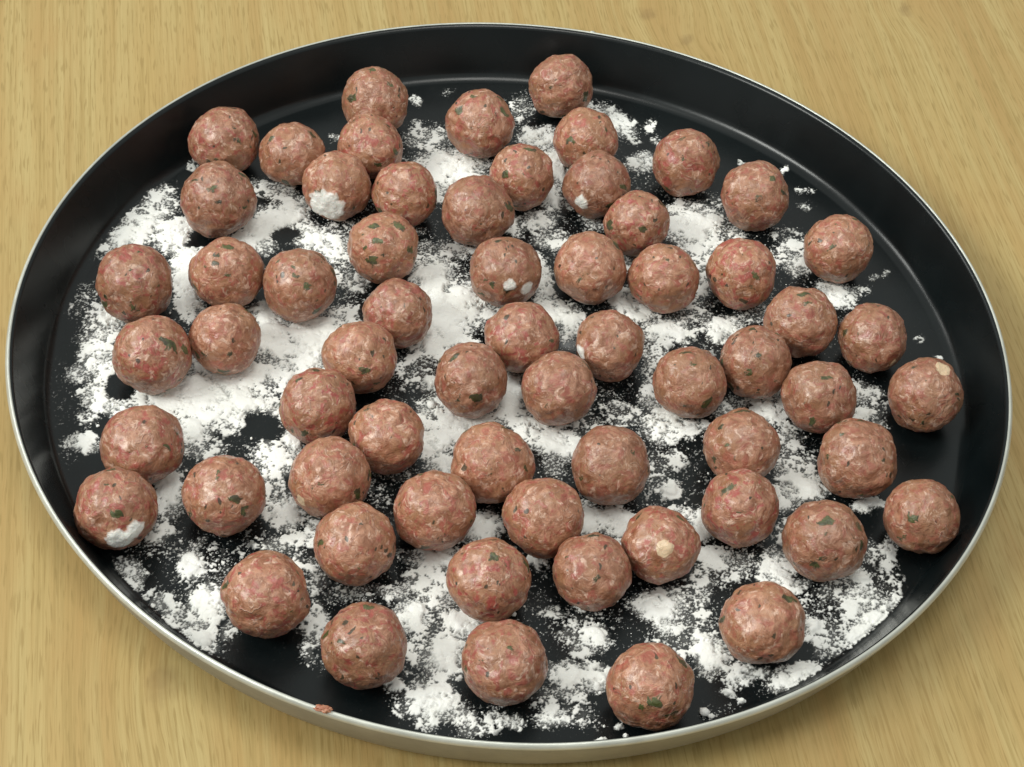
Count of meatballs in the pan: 63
